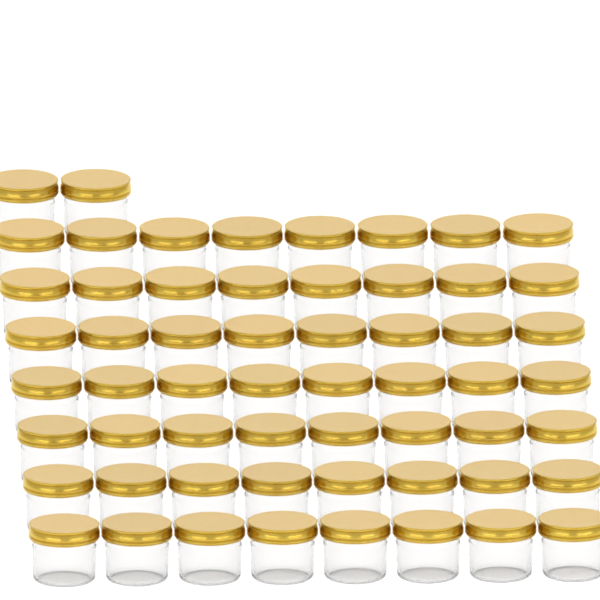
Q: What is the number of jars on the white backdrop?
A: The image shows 58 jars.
